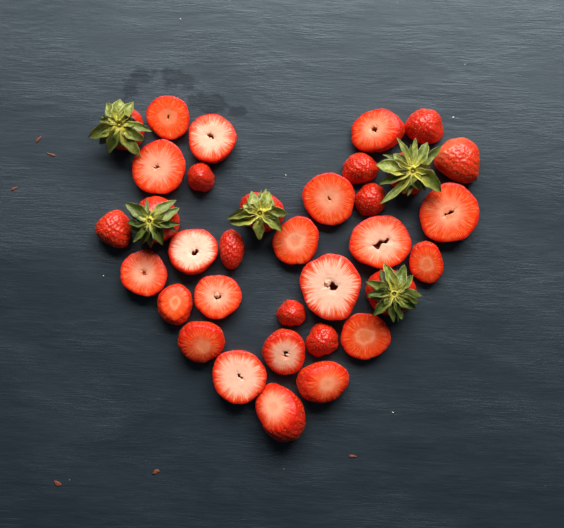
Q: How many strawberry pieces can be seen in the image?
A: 34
